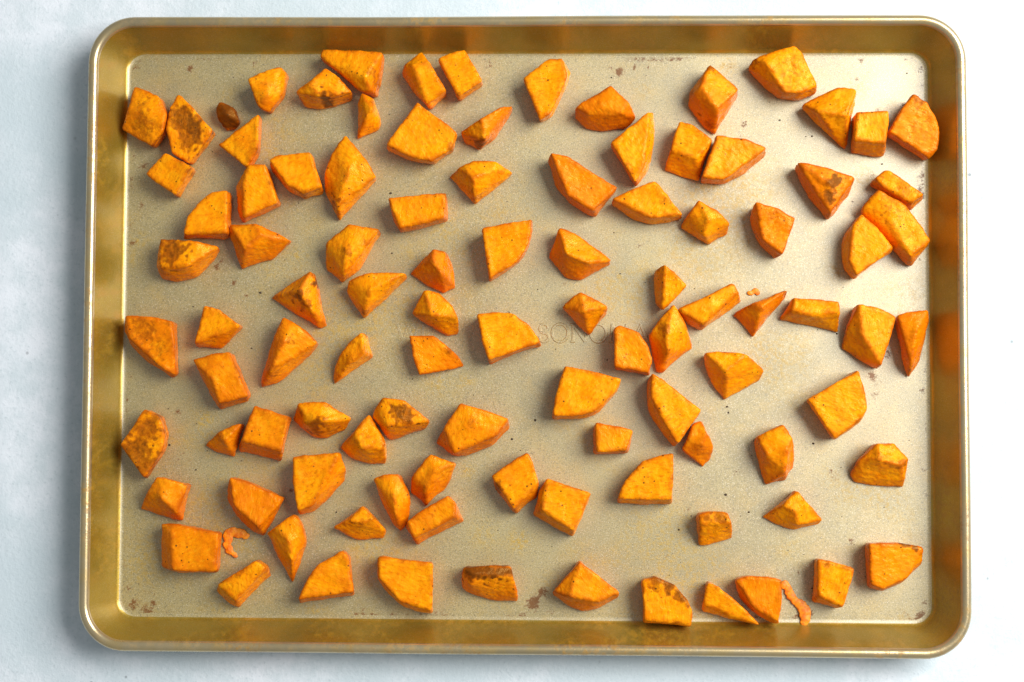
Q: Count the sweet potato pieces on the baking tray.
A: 101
